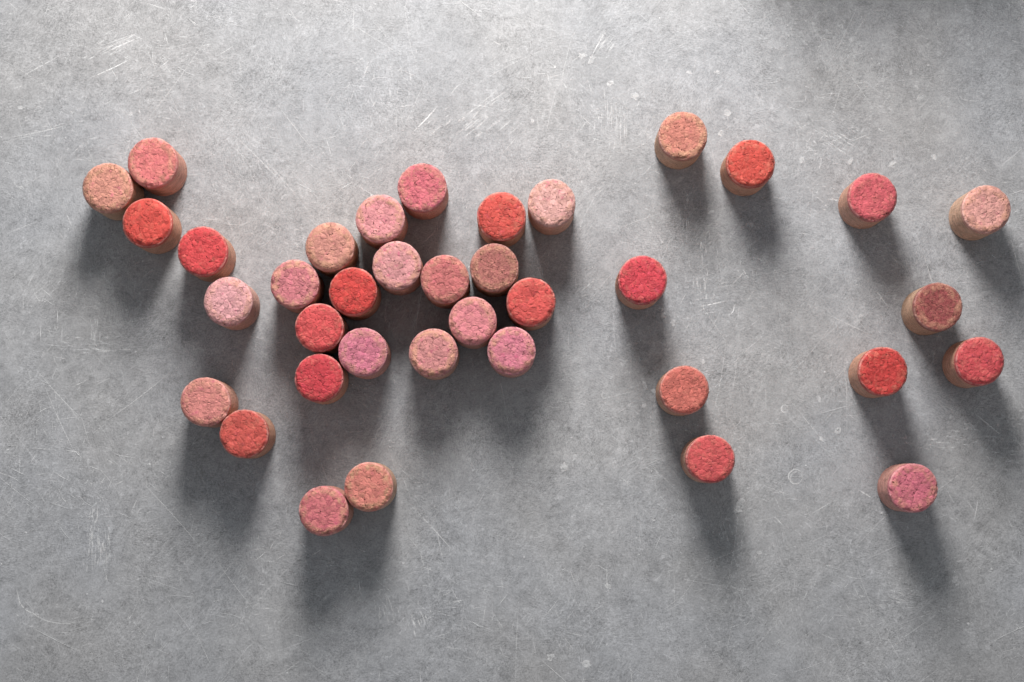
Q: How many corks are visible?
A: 37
